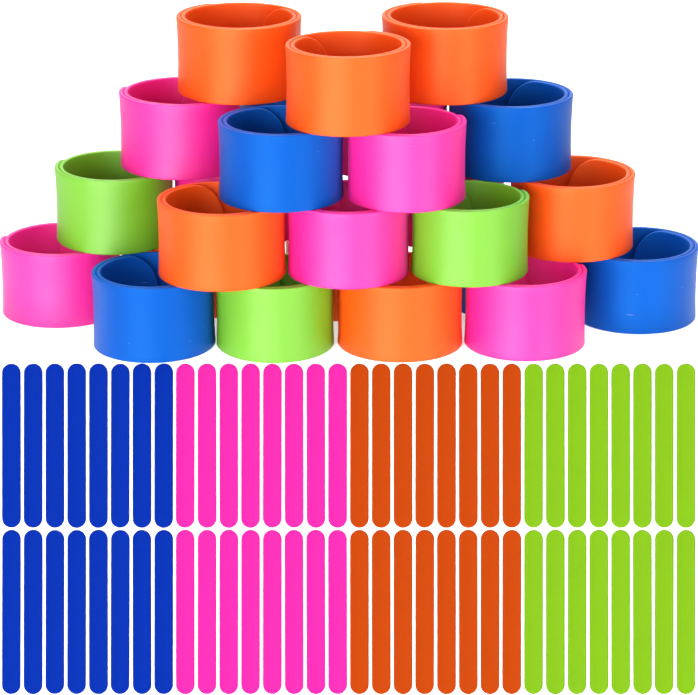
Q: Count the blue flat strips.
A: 16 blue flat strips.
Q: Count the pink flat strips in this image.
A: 16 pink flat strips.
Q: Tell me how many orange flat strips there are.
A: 16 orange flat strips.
